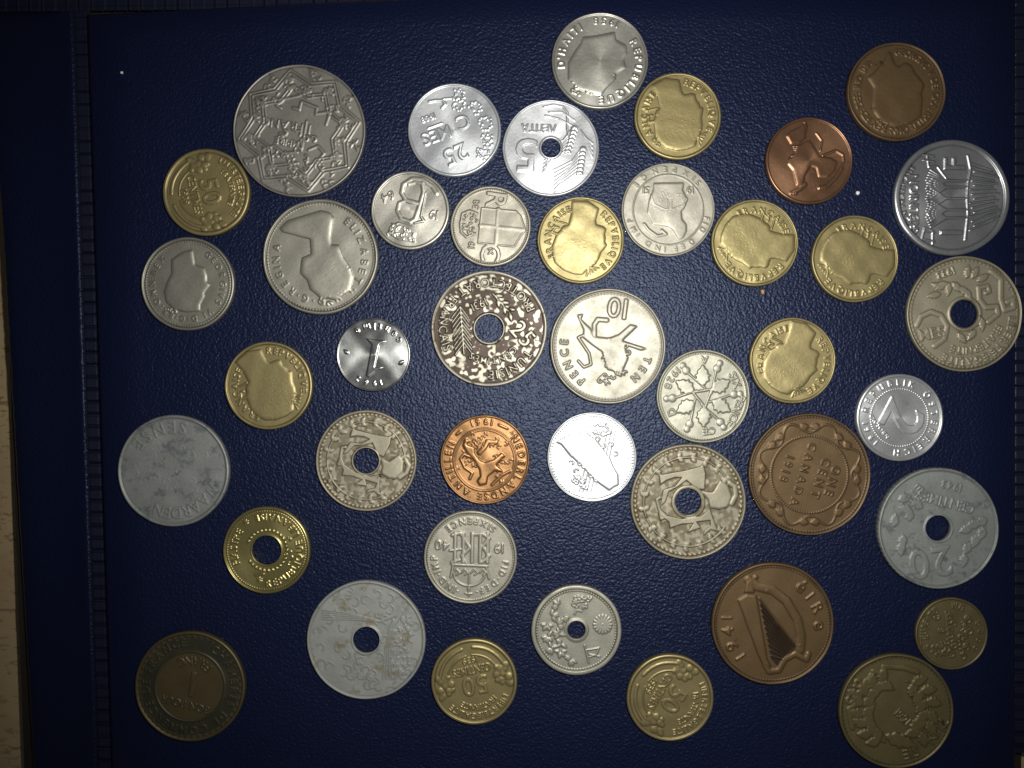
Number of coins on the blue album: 42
